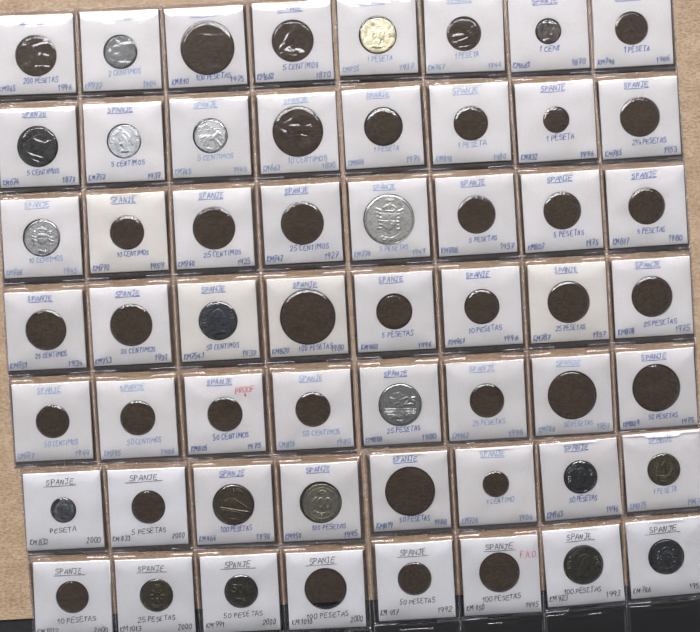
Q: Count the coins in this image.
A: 19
